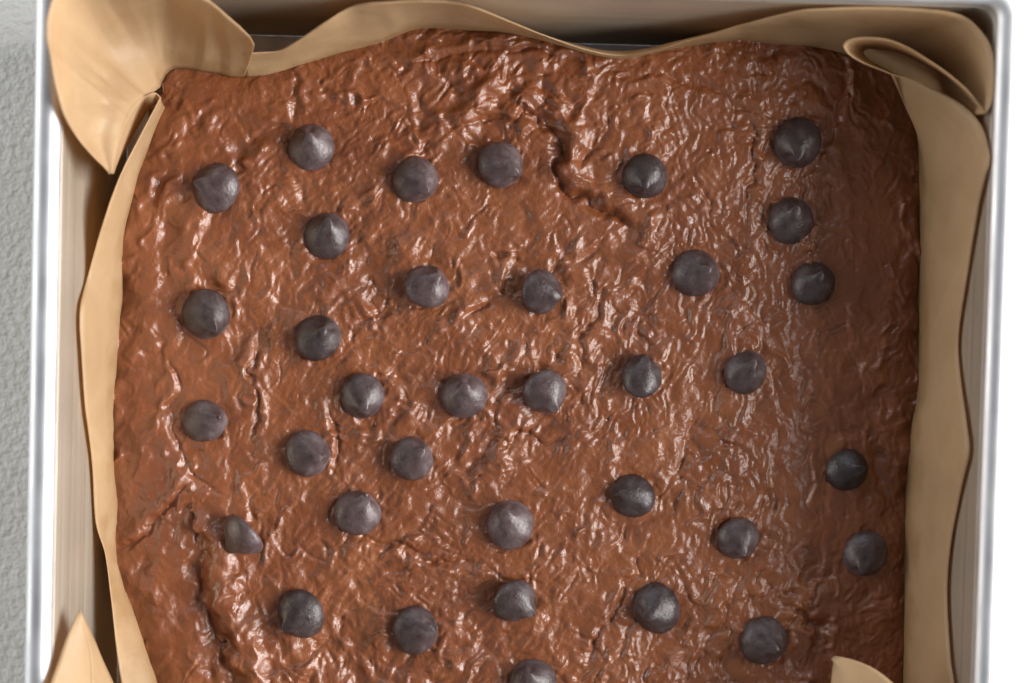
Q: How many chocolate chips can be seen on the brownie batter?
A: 35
